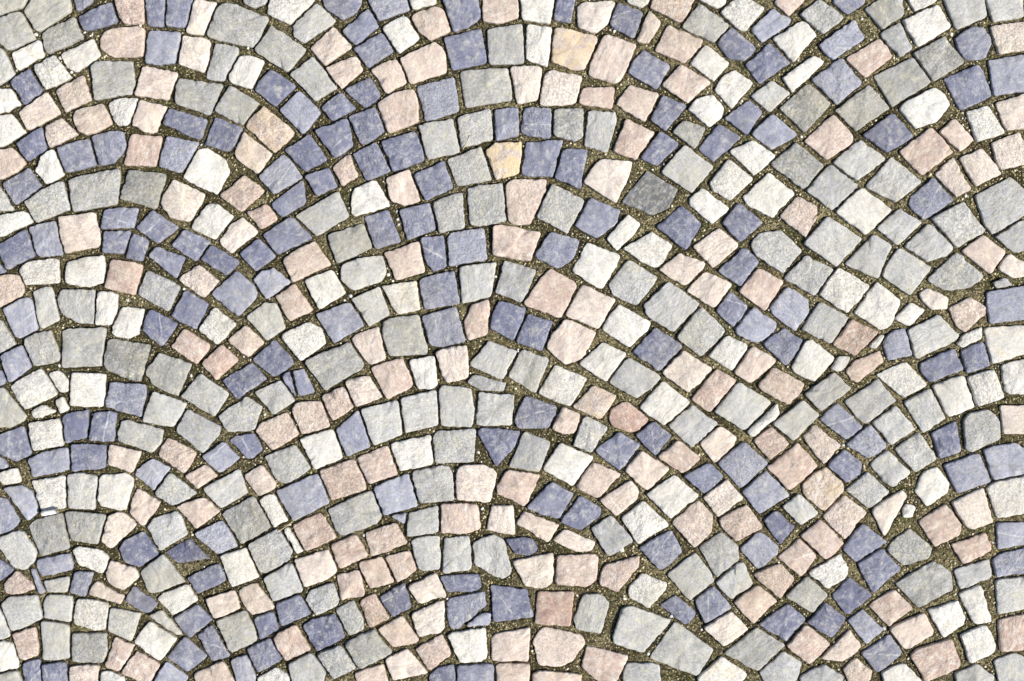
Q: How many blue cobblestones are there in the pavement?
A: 175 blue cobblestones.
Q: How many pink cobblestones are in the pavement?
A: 171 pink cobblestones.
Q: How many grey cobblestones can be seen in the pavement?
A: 162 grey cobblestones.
